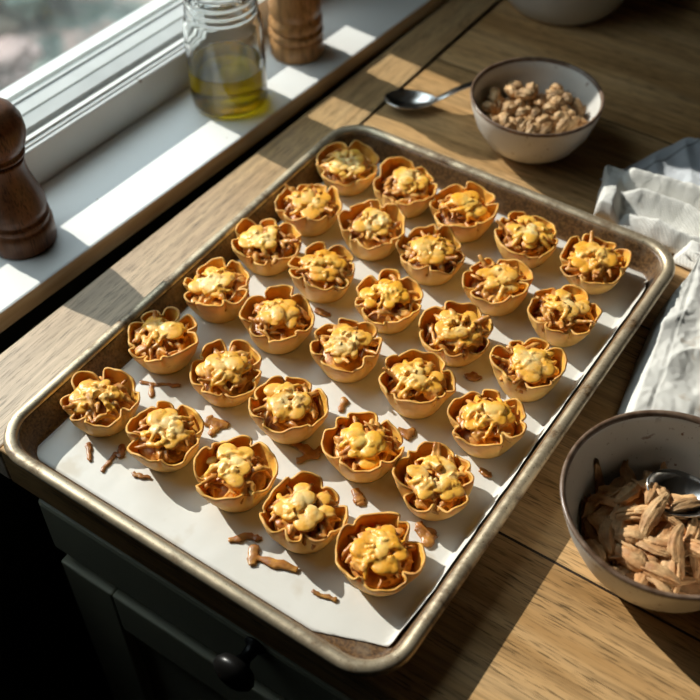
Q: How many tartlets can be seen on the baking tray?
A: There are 30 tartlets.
